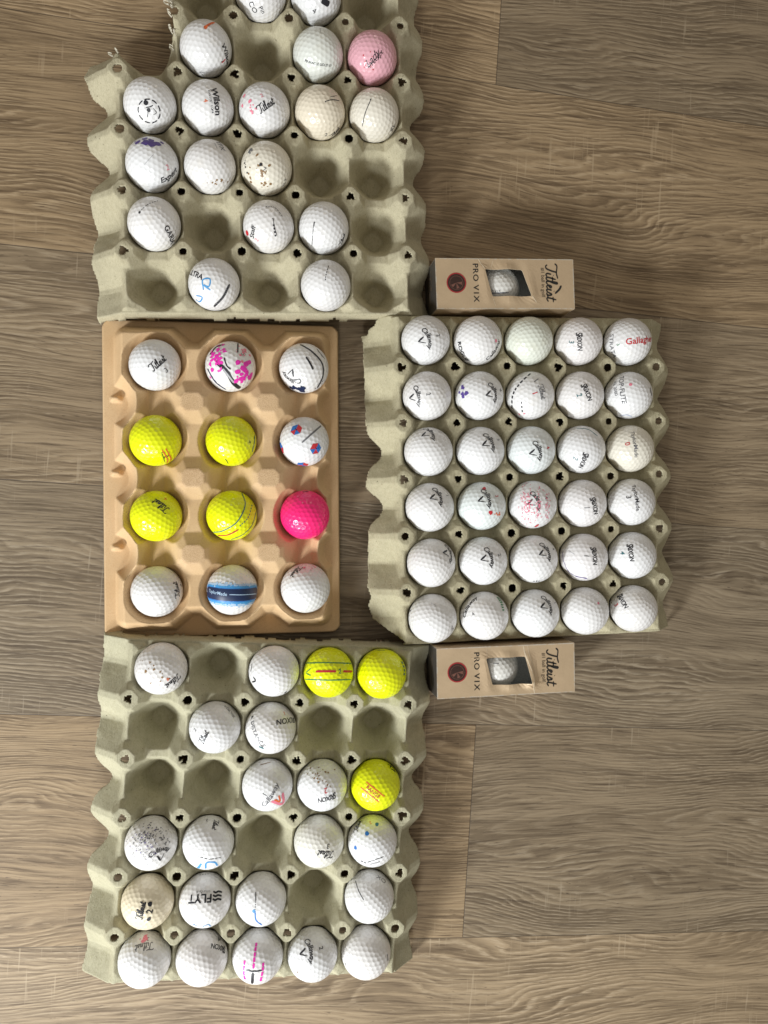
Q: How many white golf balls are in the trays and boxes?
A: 75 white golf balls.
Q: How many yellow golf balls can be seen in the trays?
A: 7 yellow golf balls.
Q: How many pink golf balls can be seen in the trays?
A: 2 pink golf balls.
